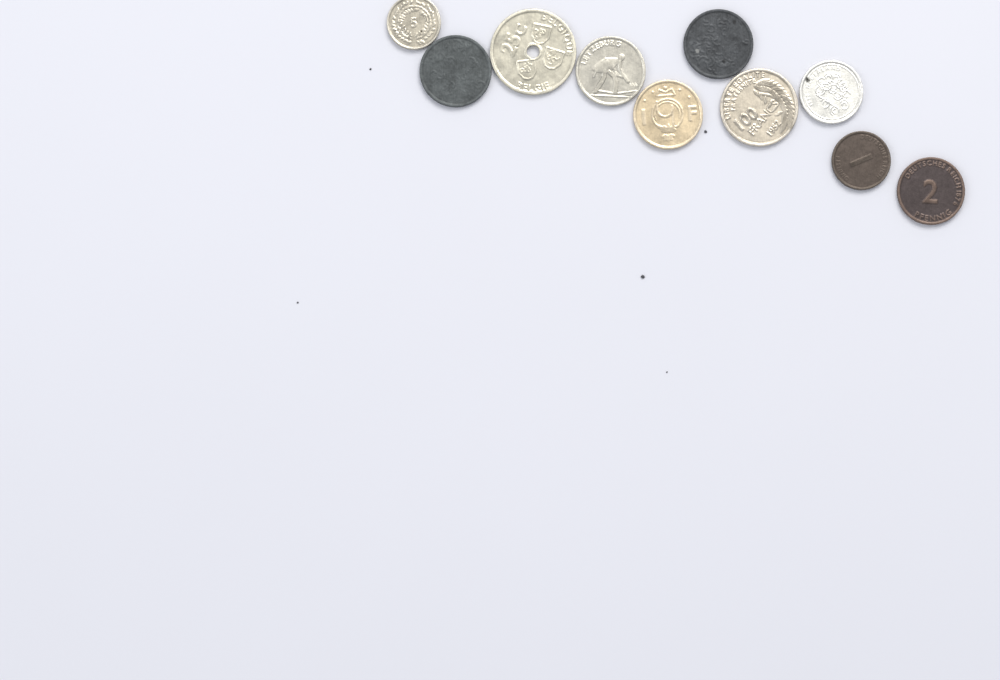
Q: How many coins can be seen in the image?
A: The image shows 10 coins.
